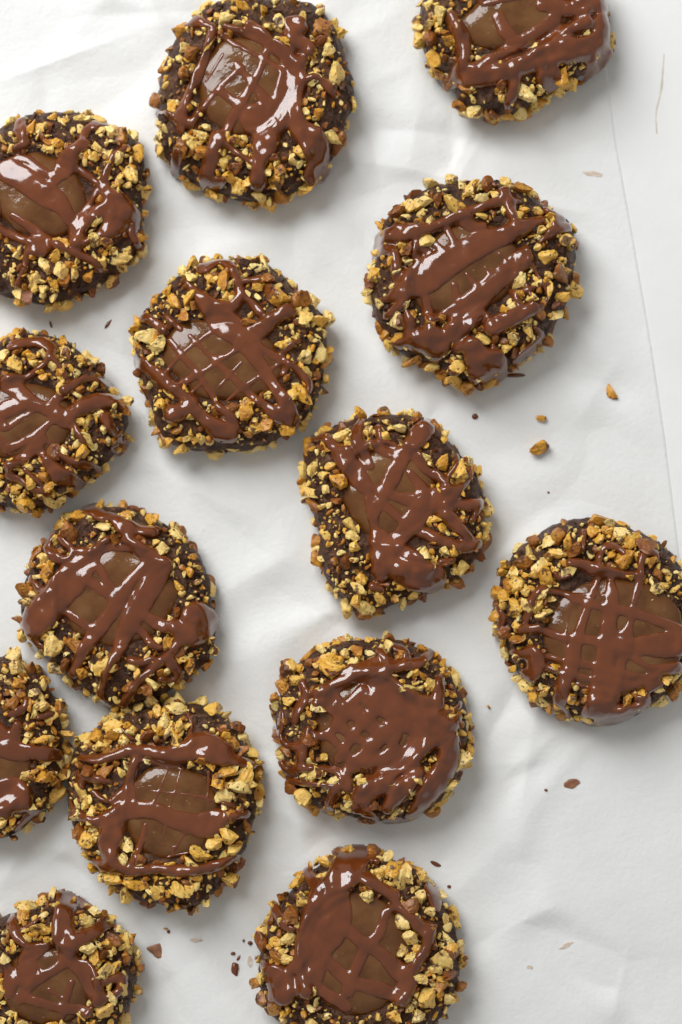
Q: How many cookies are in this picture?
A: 14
